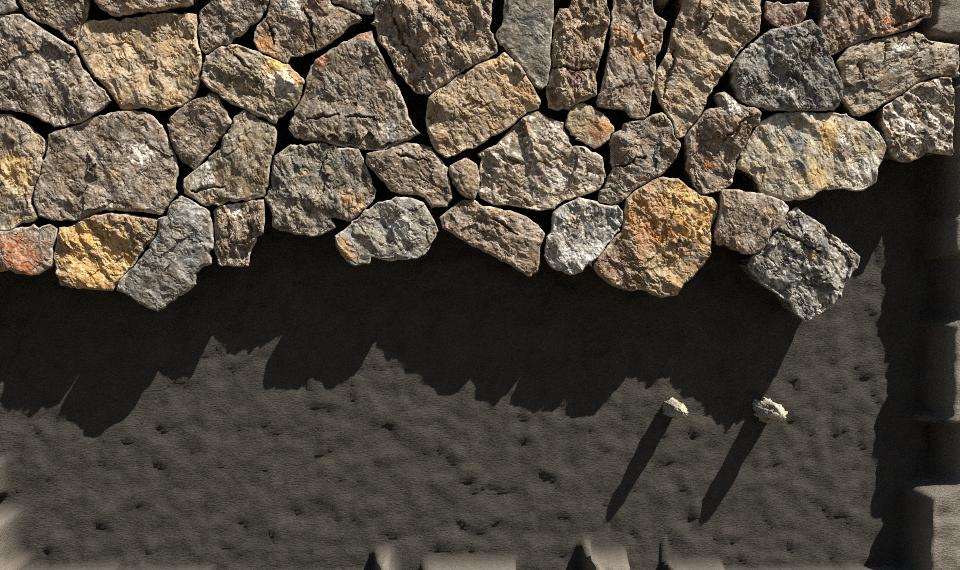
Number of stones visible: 43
